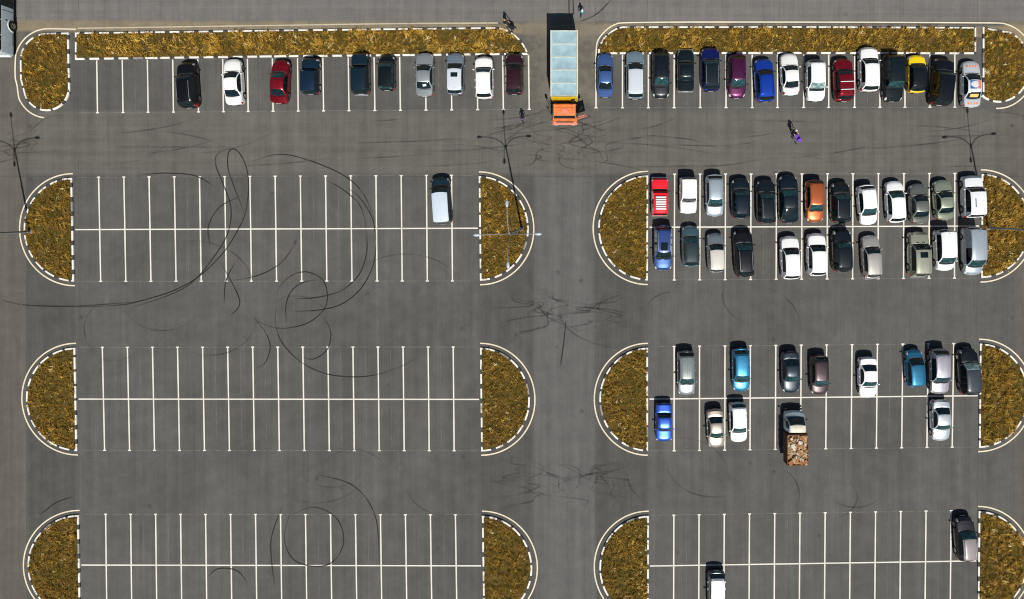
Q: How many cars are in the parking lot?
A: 64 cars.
